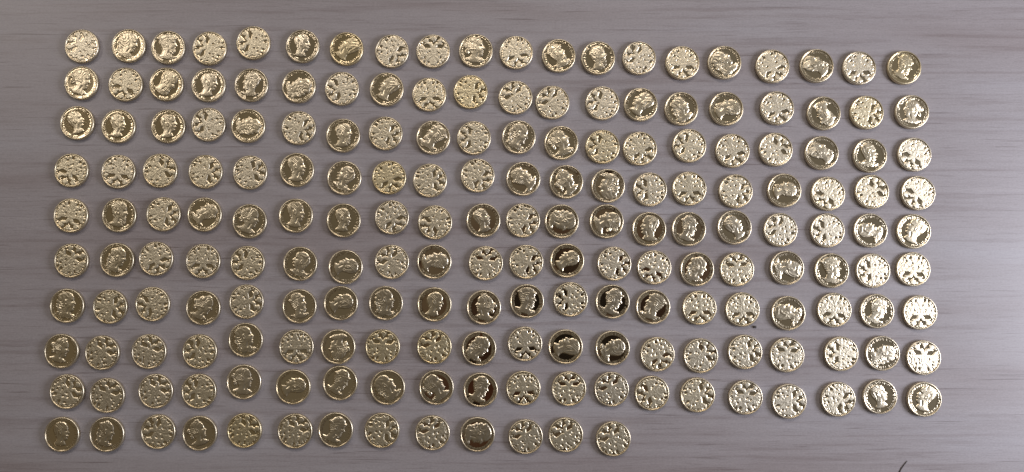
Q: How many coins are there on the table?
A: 193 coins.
